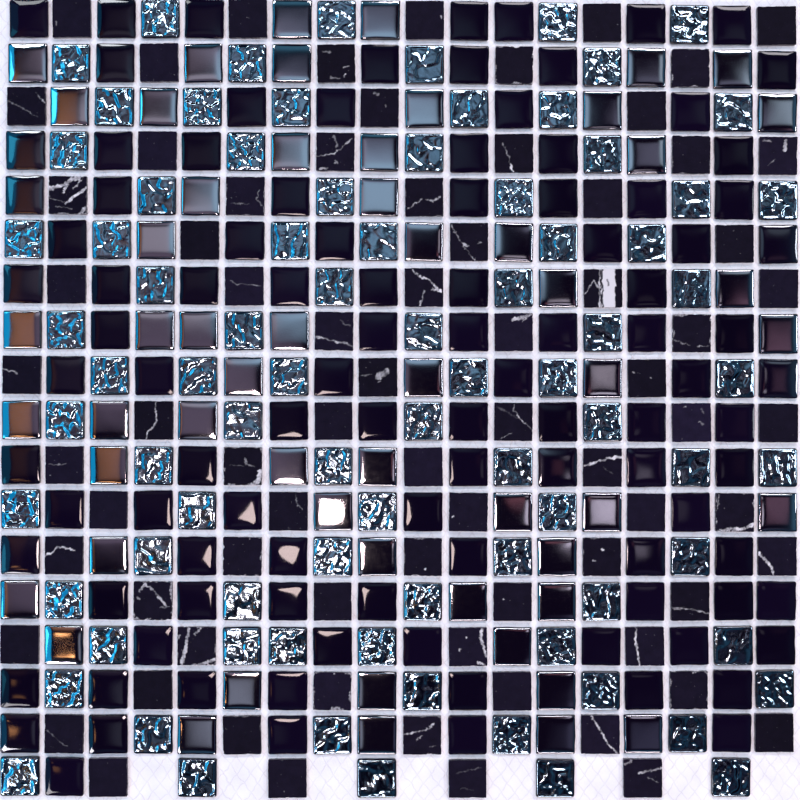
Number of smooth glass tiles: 158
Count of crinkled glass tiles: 83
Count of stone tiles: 75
